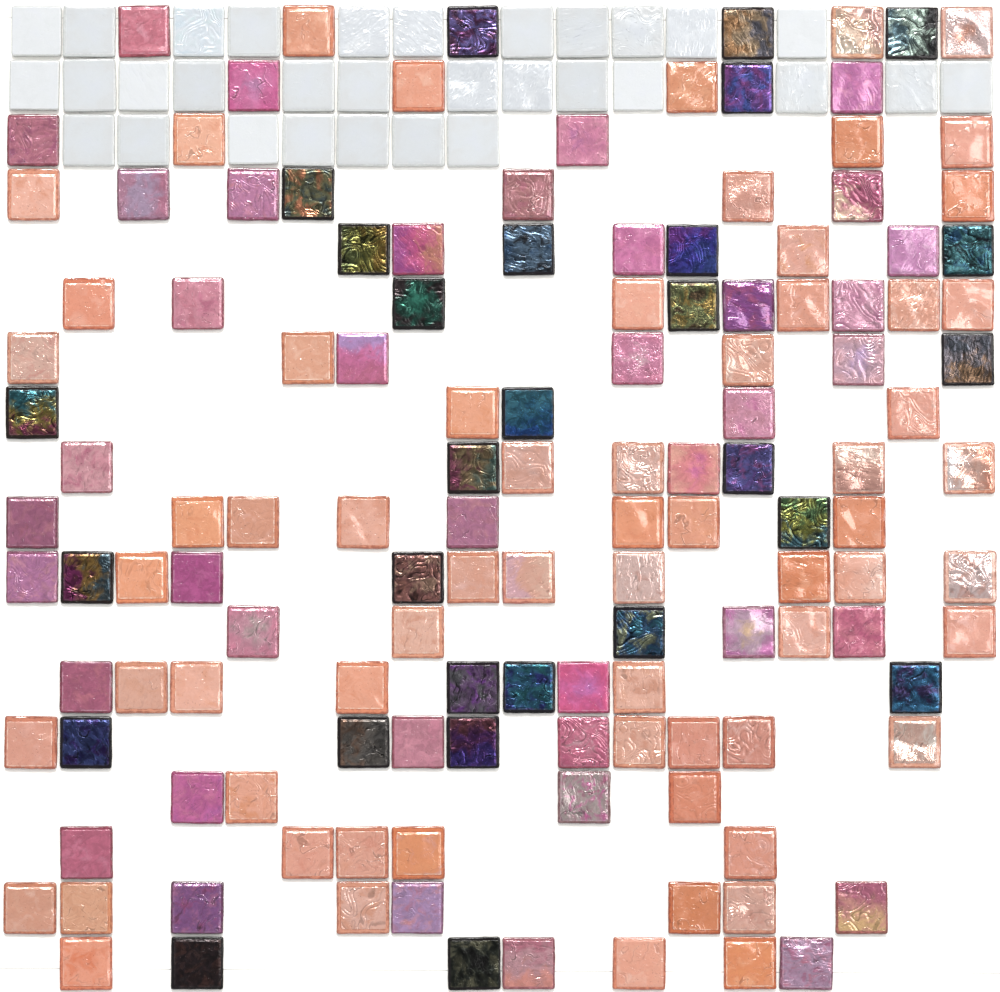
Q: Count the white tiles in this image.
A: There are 31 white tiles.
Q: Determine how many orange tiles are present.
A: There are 65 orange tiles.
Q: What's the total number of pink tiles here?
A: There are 40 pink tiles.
